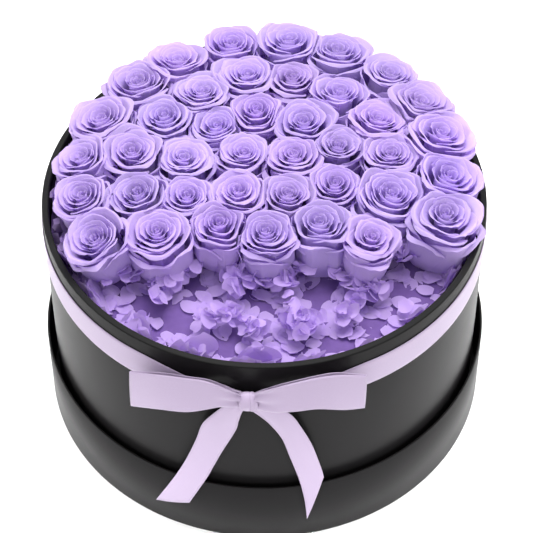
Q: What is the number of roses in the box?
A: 40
